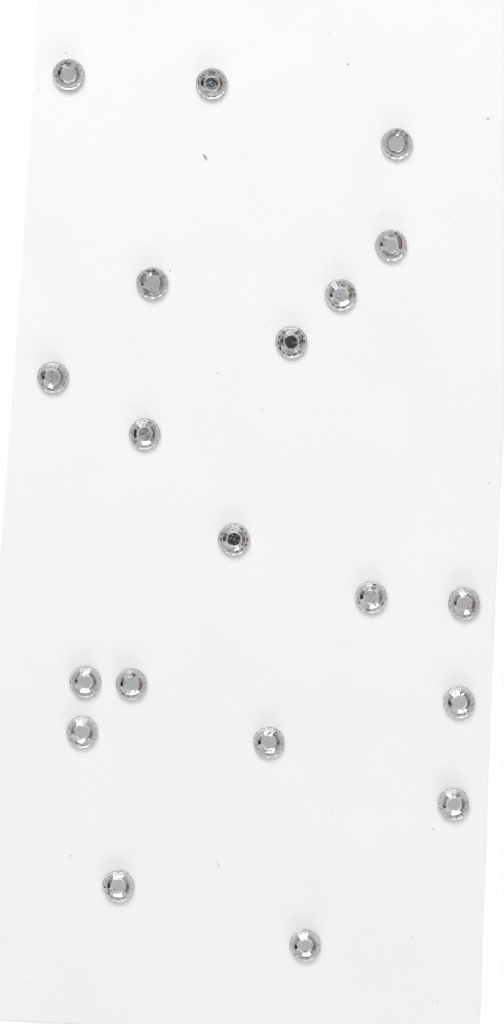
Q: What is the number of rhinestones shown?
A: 20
